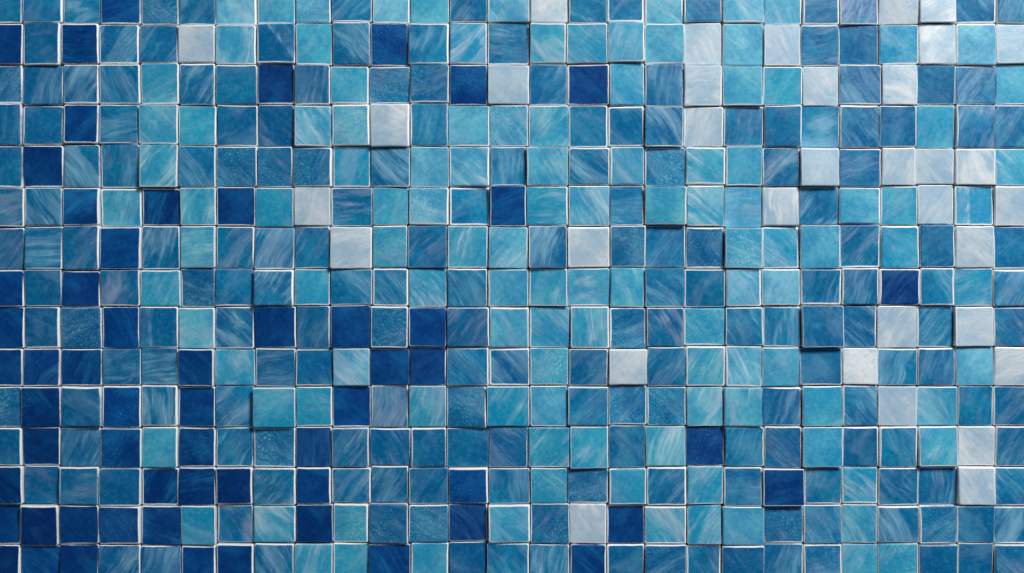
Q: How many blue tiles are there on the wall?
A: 195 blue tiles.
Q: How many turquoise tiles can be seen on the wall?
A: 117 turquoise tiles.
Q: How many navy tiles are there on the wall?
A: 59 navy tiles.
